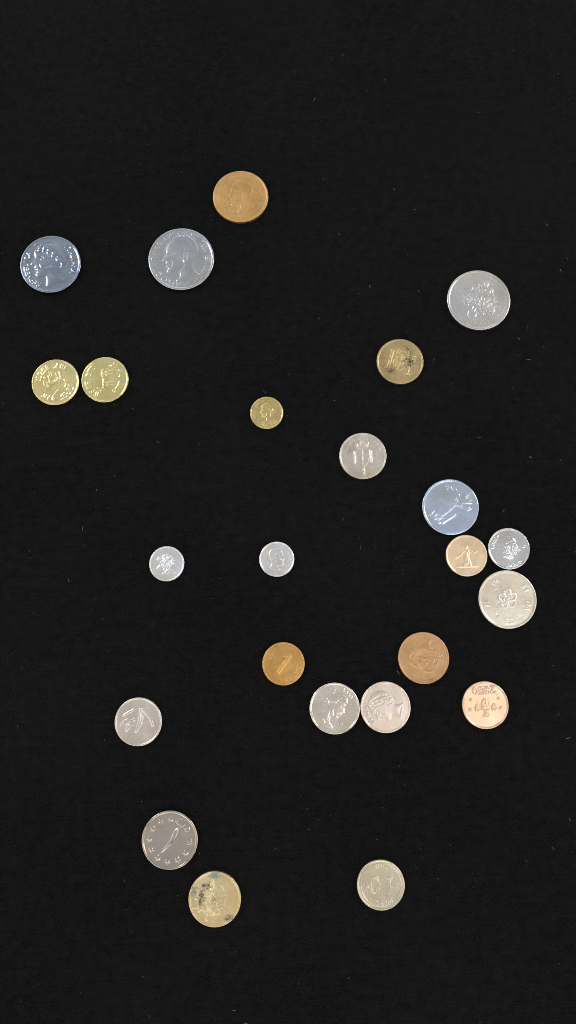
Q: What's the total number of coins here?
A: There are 24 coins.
